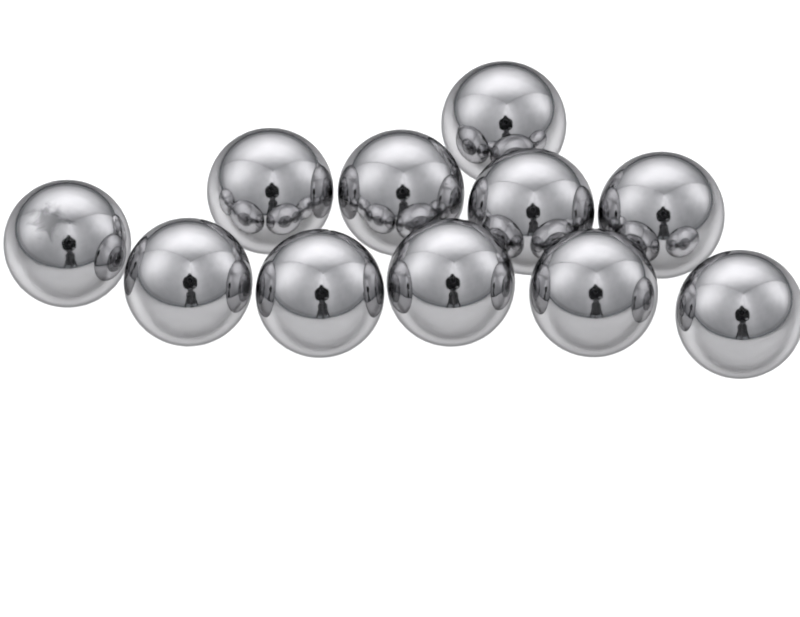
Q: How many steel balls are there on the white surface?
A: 11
